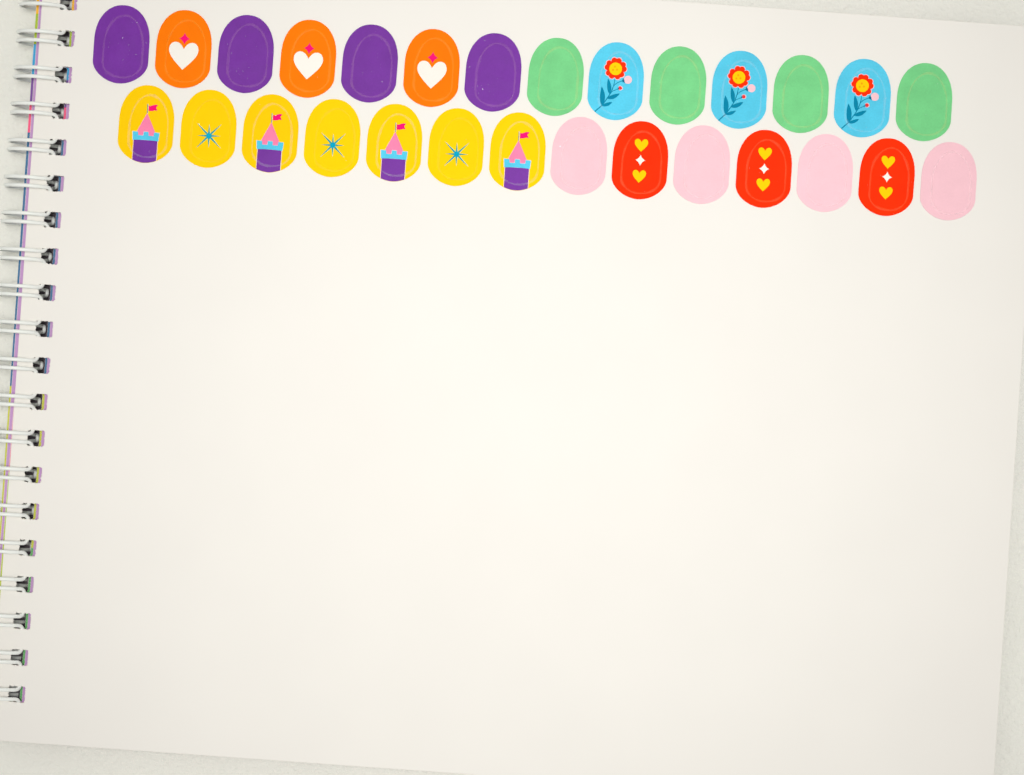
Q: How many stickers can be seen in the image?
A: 28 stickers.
